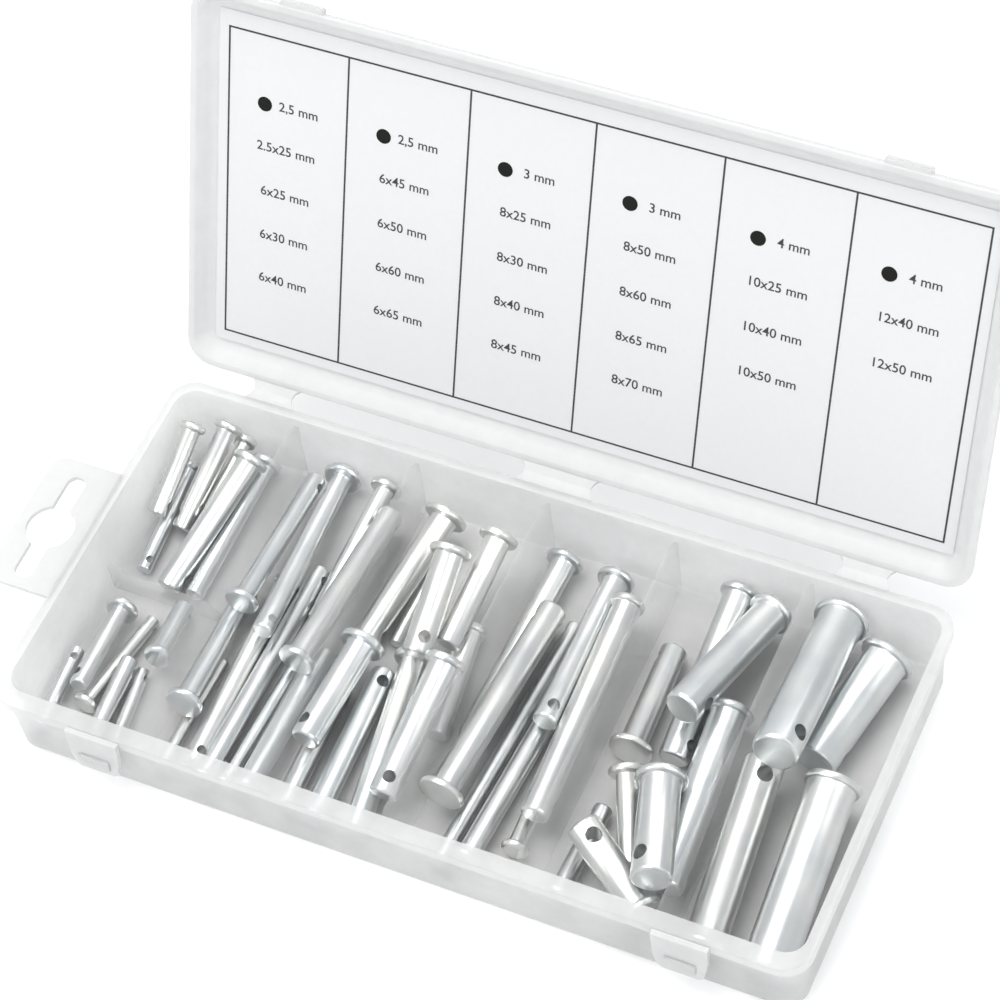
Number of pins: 51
